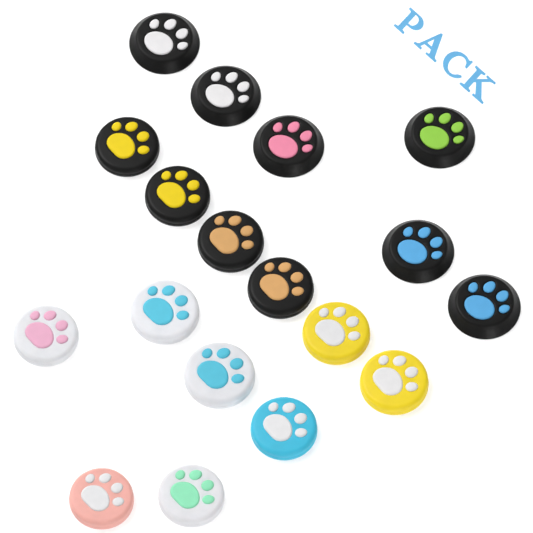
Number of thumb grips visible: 18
